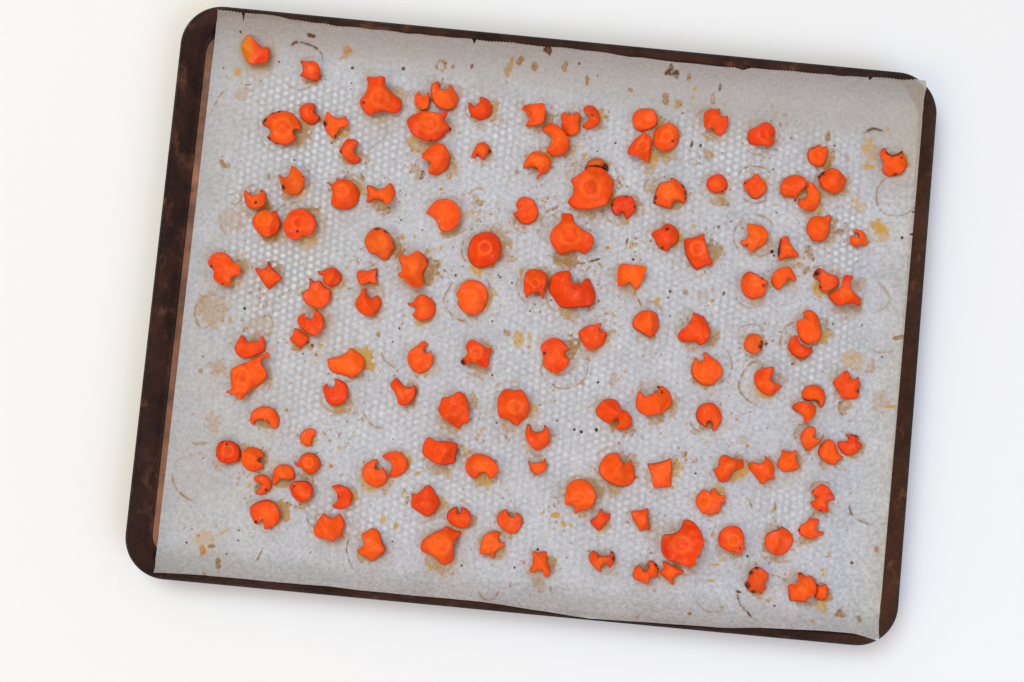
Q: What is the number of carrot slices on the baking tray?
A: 140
